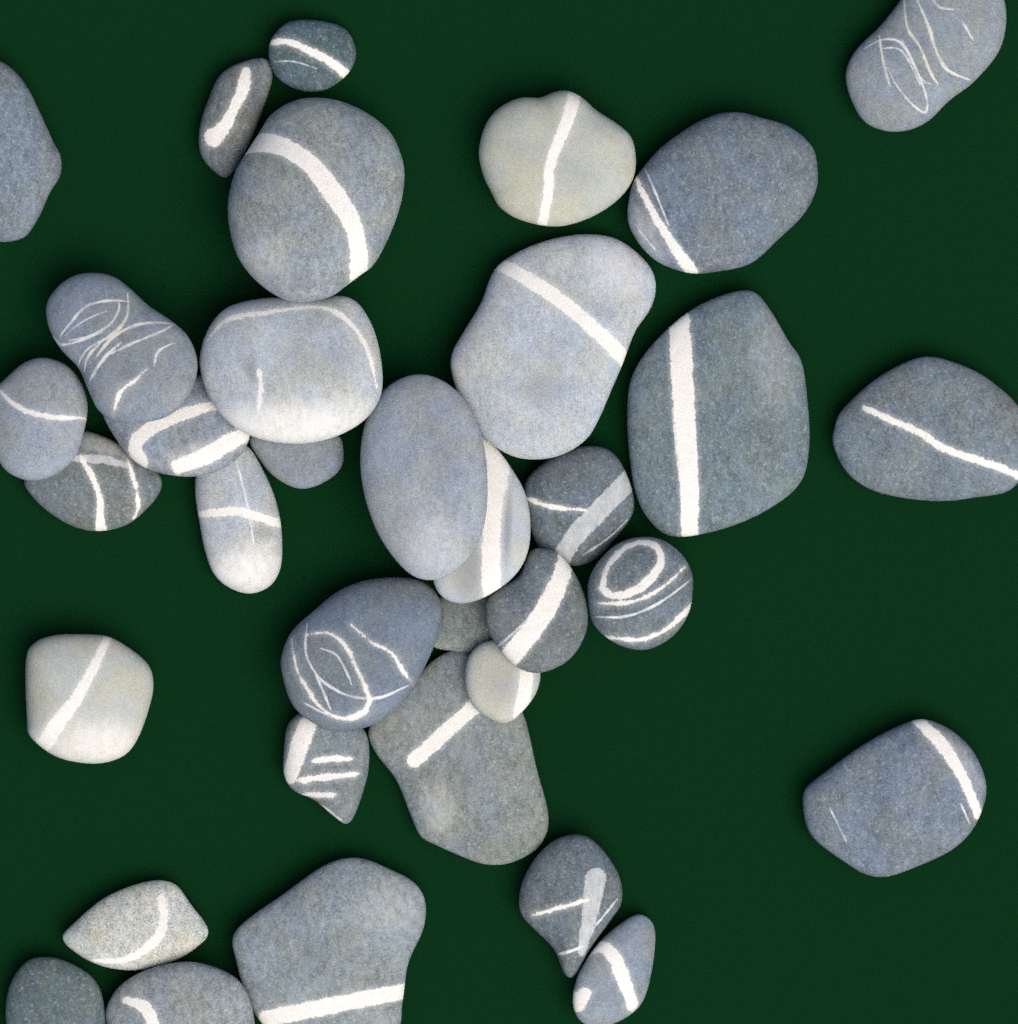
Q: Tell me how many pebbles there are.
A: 35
